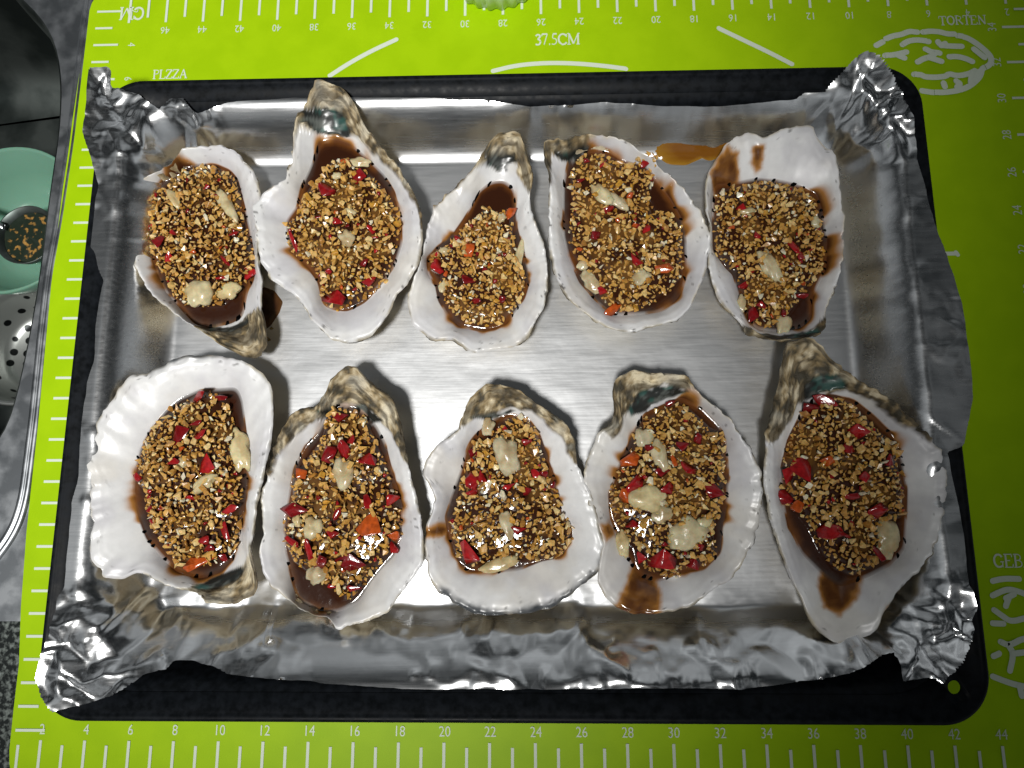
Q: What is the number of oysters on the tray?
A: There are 10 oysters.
